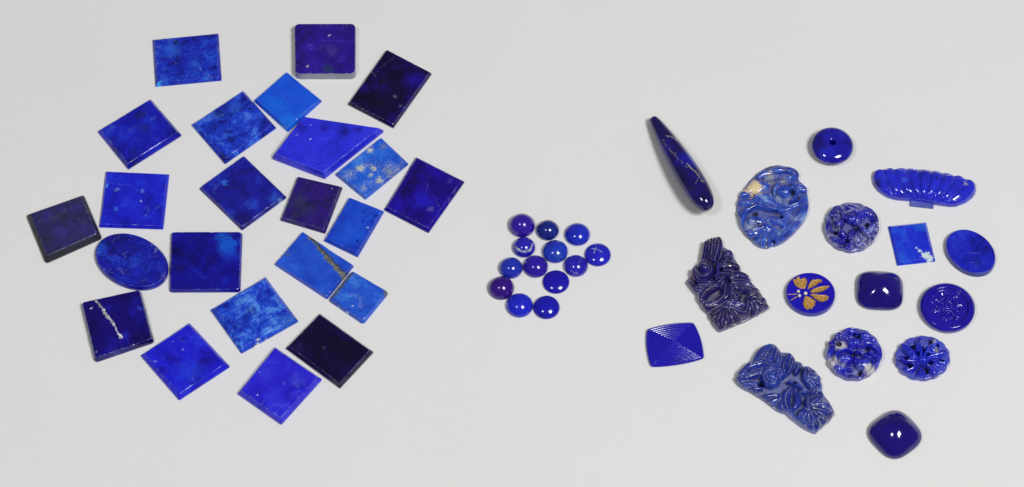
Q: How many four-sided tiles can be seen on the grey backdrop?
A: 23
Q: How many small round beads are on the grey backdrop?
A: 13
